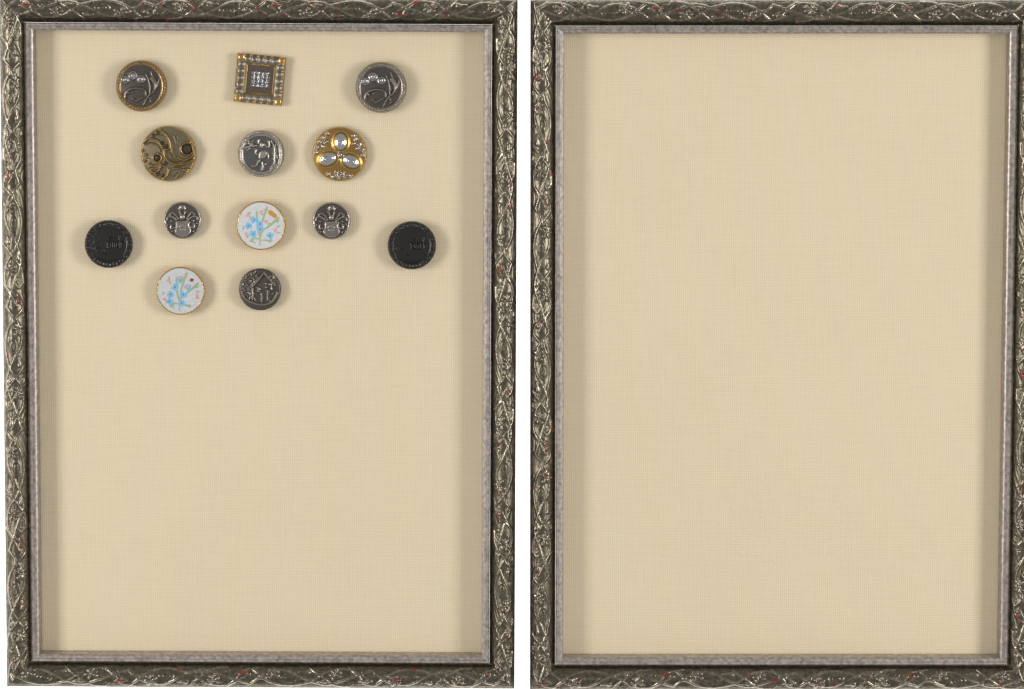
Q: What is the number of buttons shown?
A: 13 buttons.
